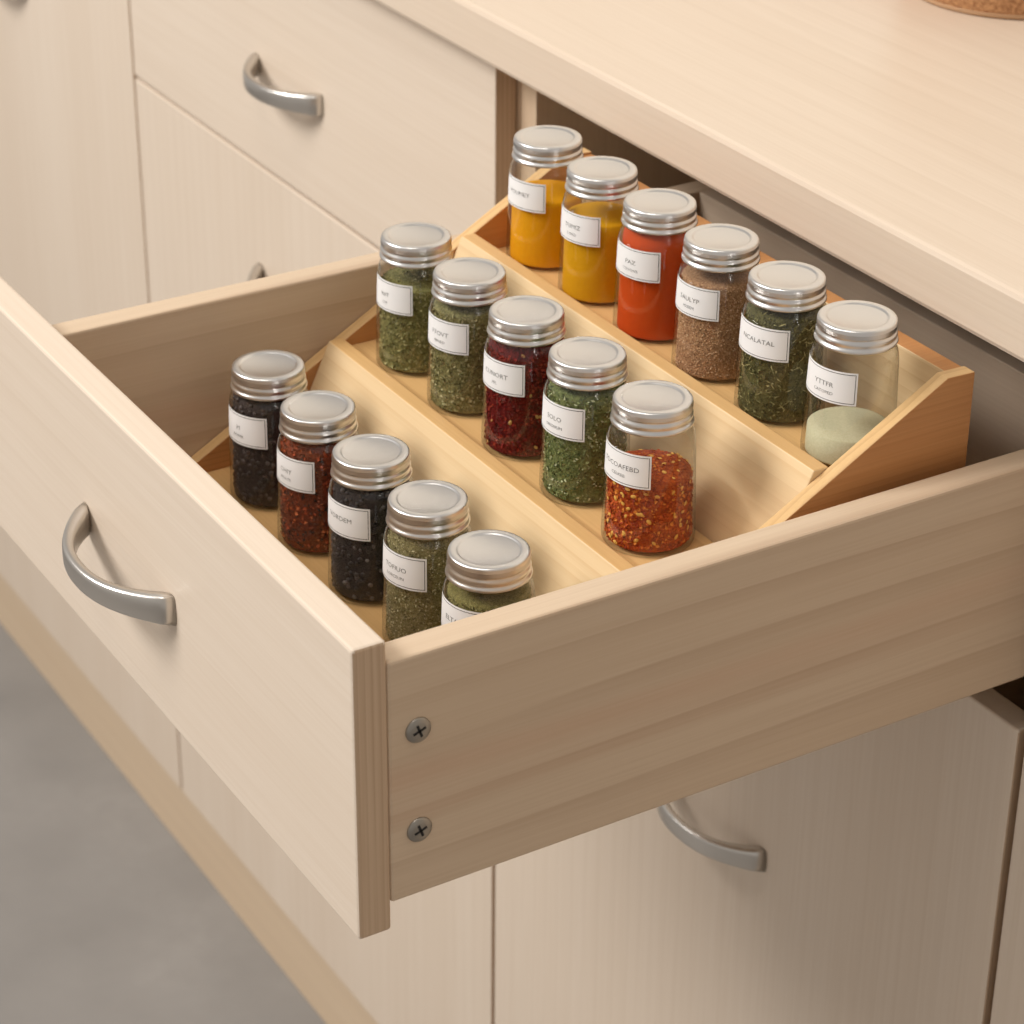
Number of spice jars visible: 16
